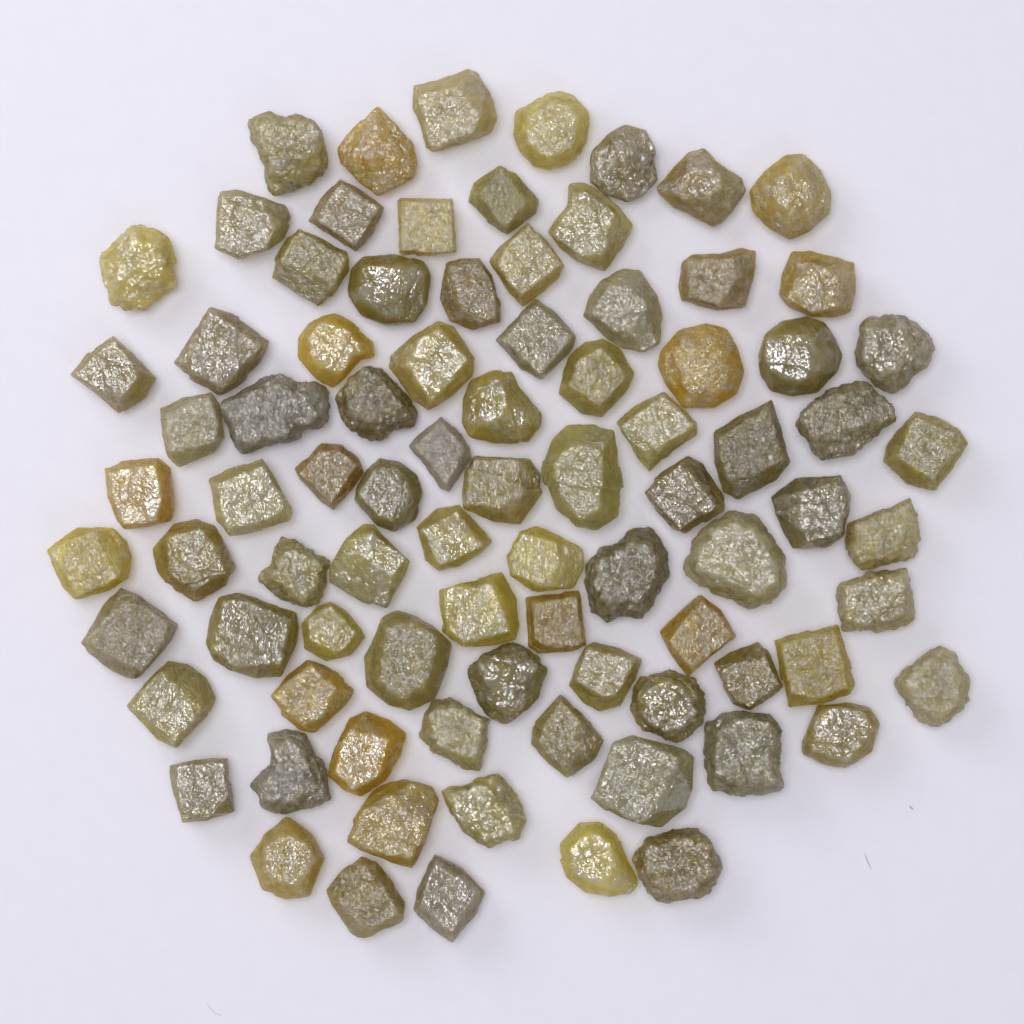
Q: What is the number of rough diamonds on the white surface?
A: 86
